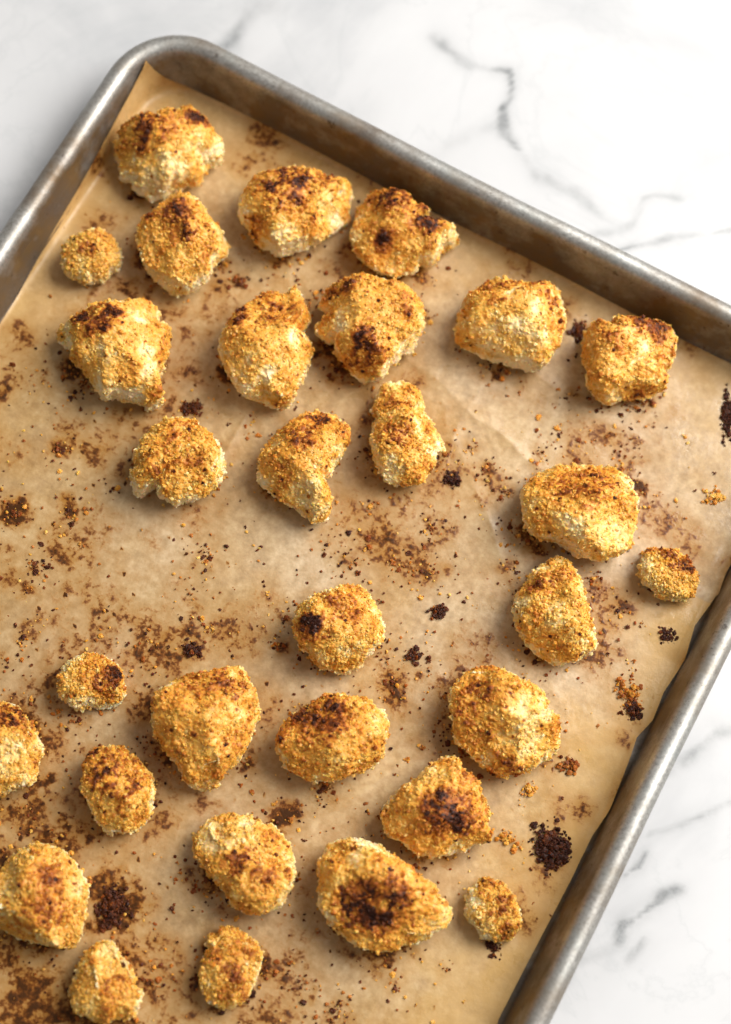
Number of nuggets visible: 30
